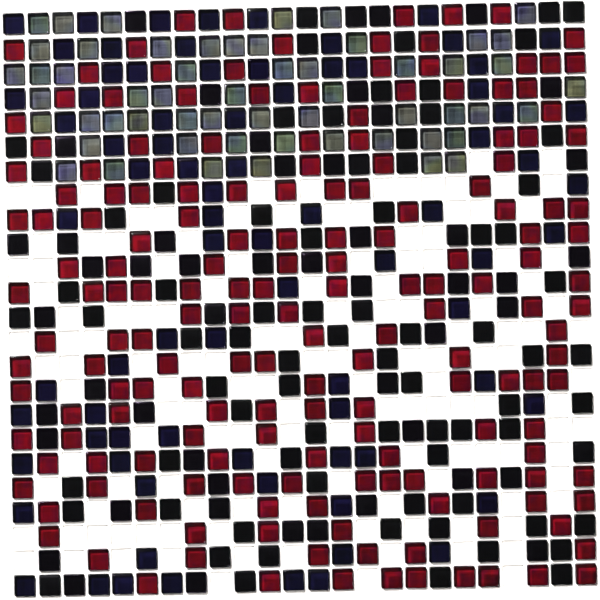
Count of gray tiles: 56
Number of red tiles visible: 176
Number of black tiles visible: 126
